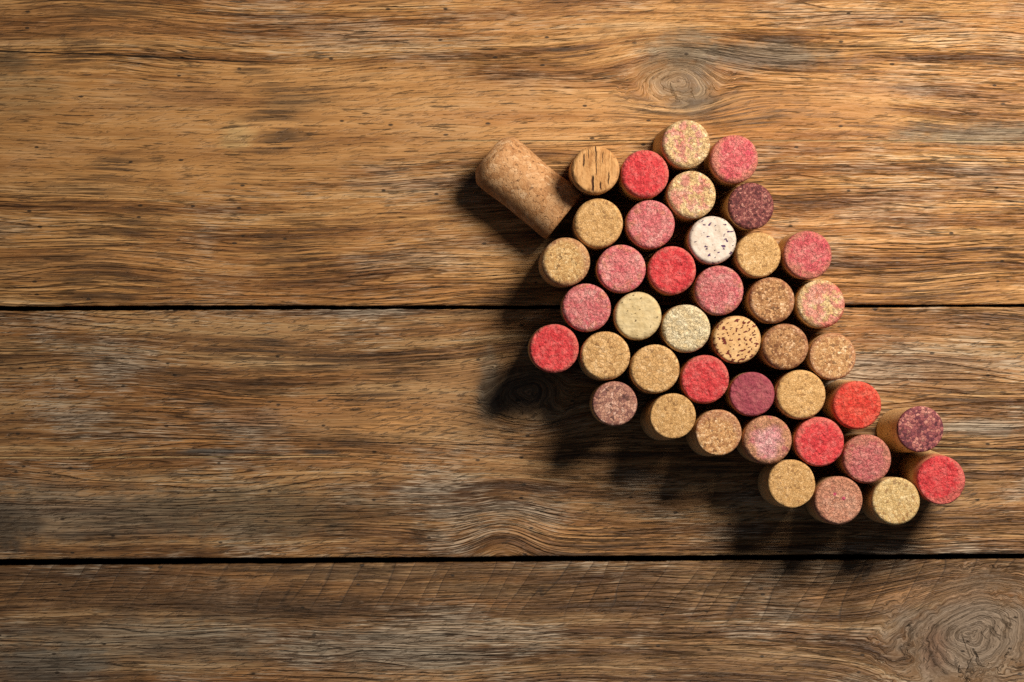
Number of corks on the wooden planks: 42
